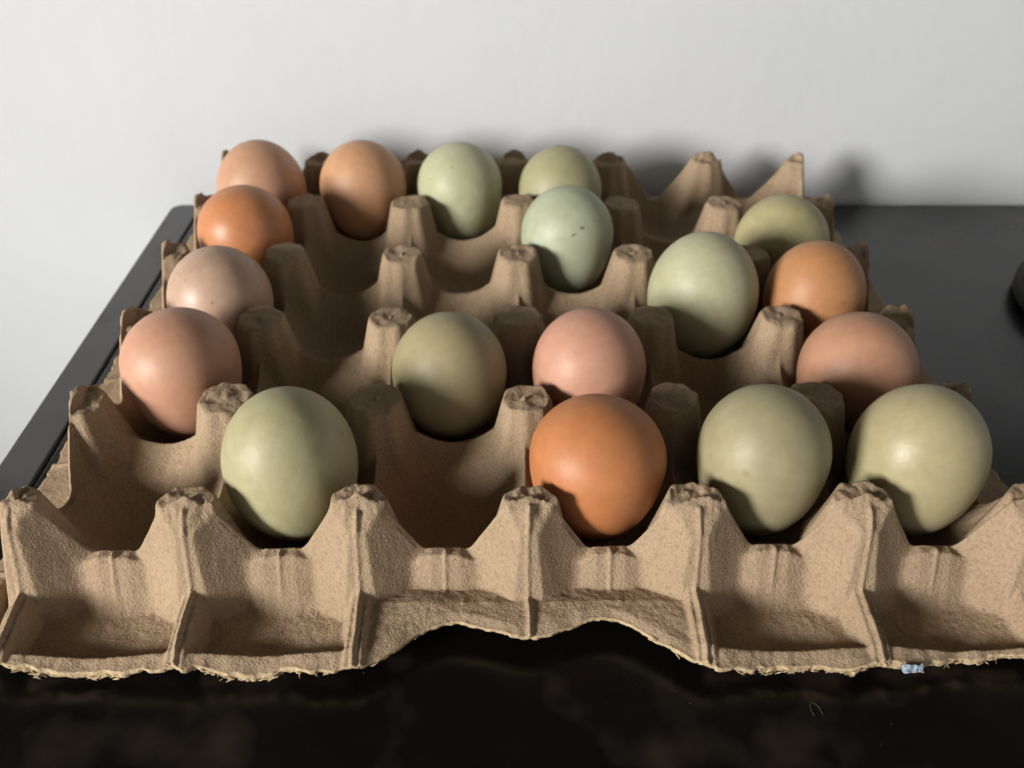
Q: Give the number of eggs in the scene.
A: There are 18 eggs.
